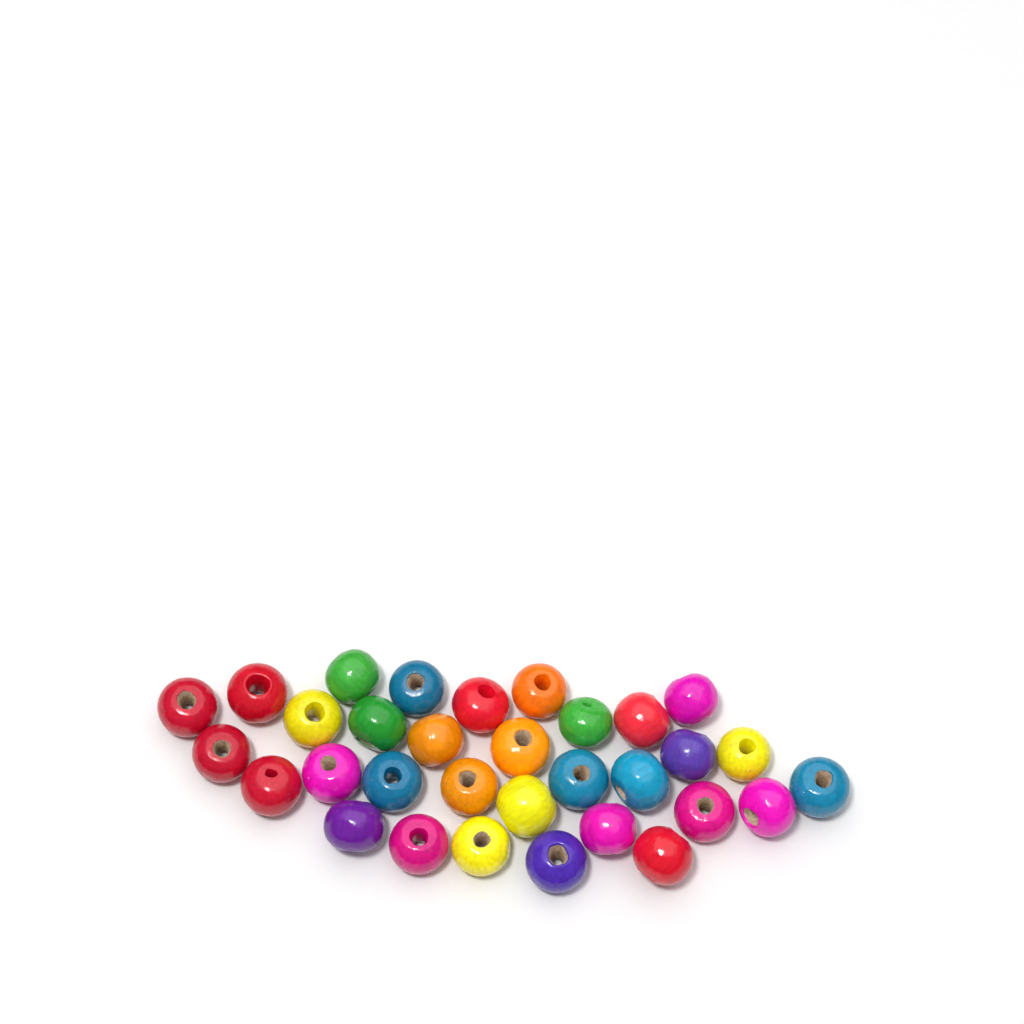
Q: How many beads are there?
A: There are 32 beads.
